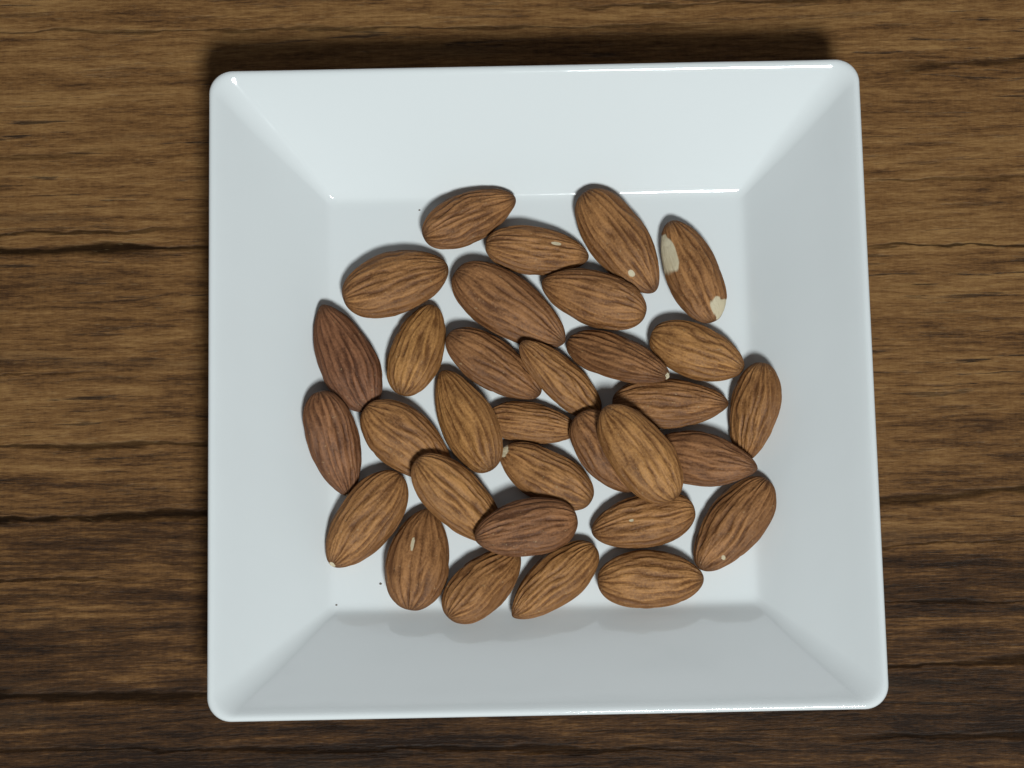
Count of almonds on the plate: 32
